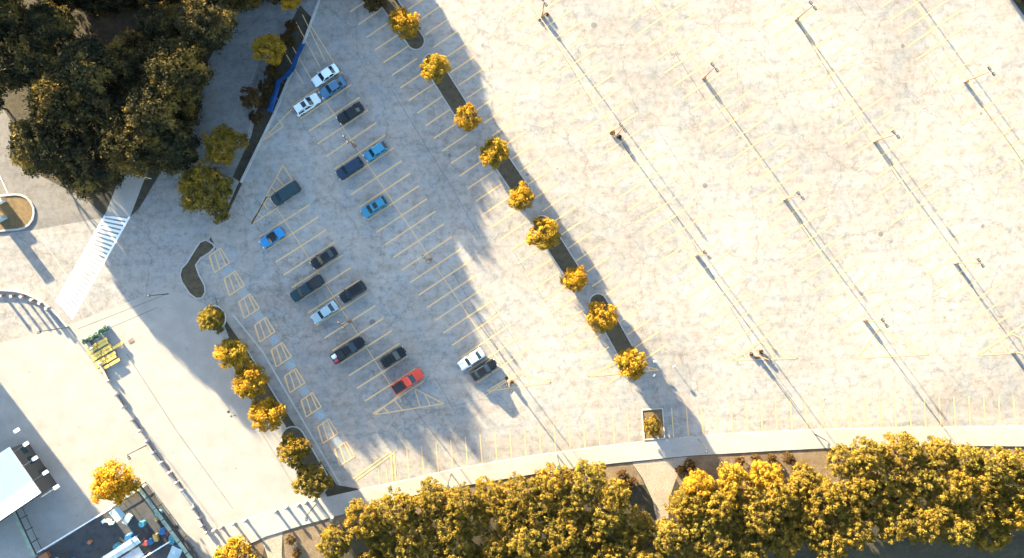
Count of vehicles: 18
